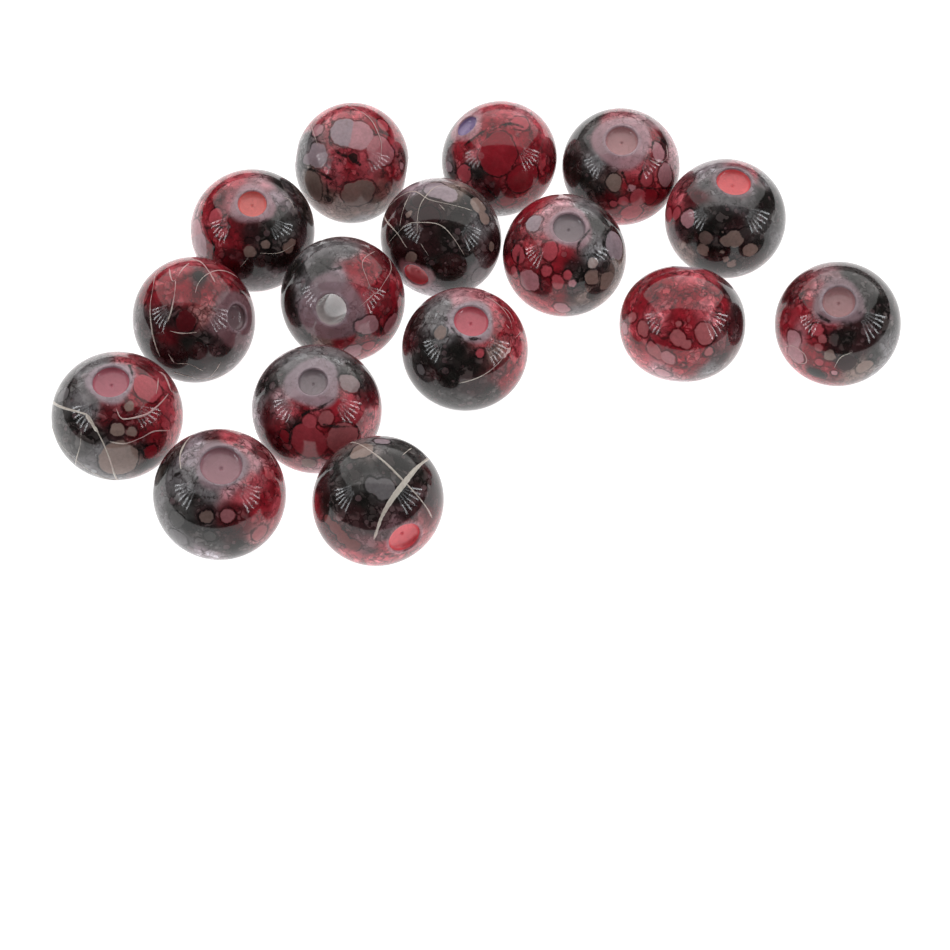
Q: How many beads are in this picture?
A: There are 16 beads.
